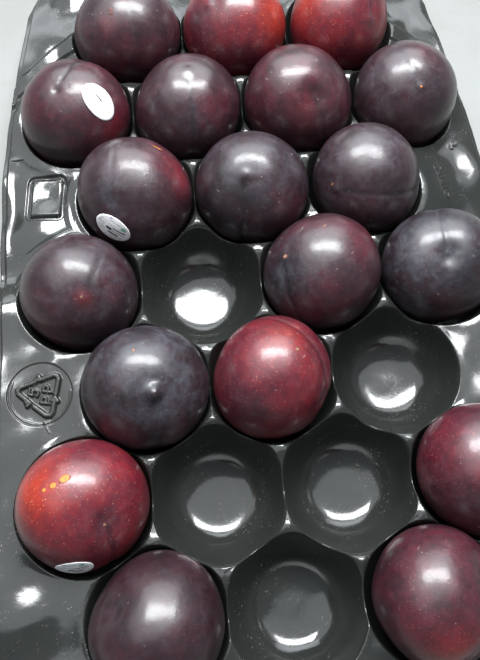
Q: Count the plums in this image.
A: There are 19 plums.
